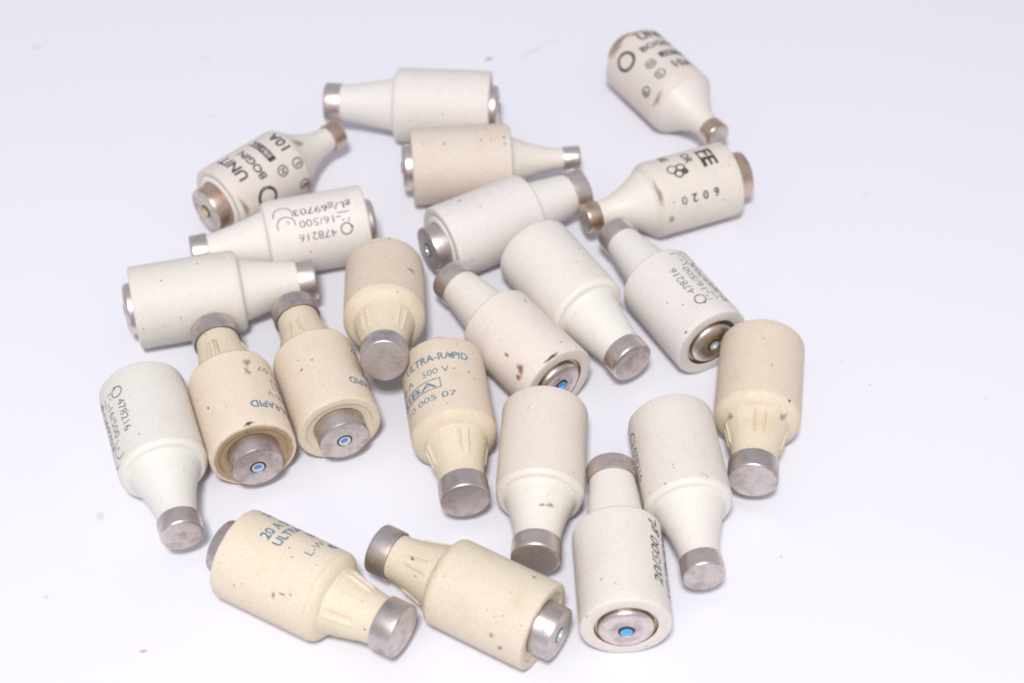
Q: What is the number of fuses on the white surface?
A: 22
